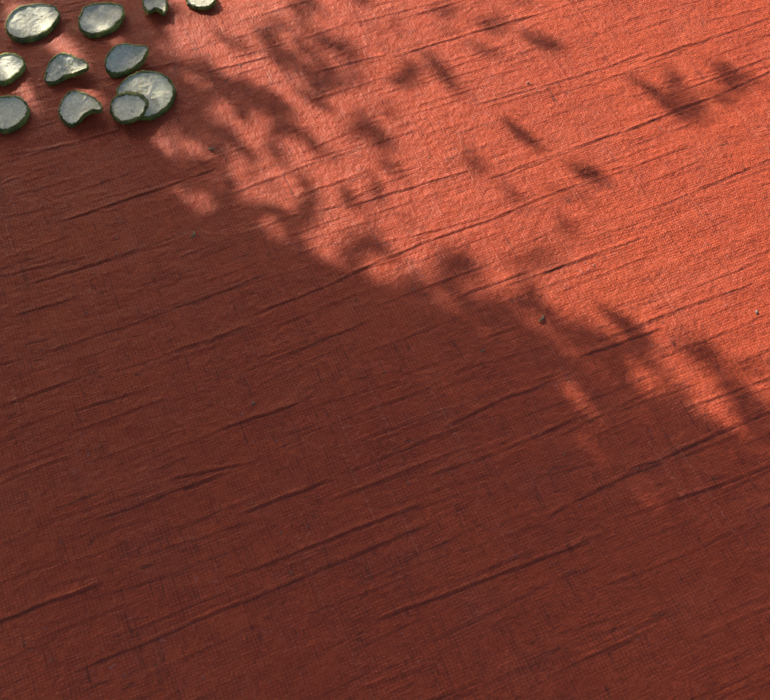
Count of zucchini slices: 11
